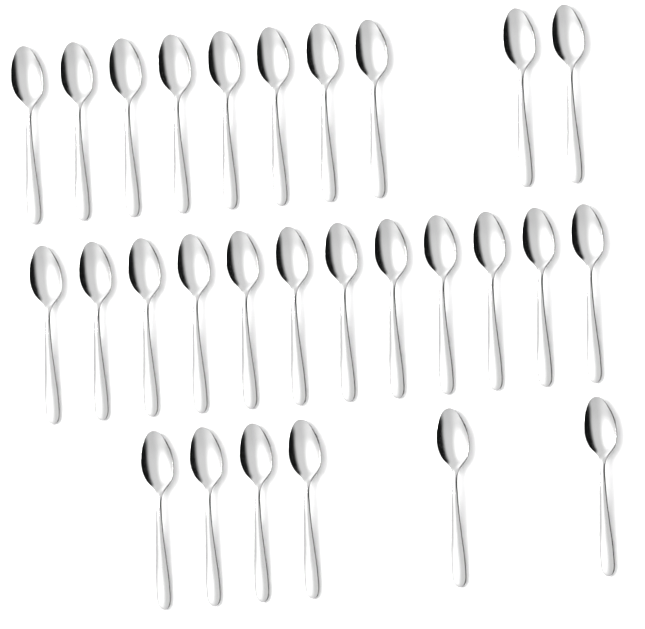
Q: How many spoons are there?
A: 28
